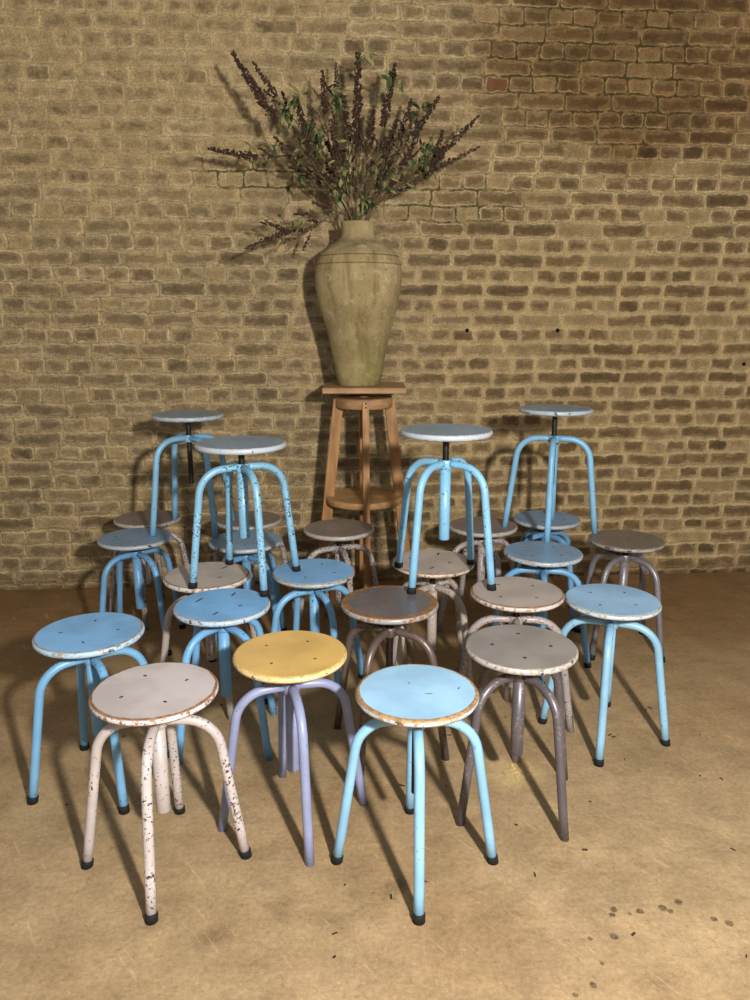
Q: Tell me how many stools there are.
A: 25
